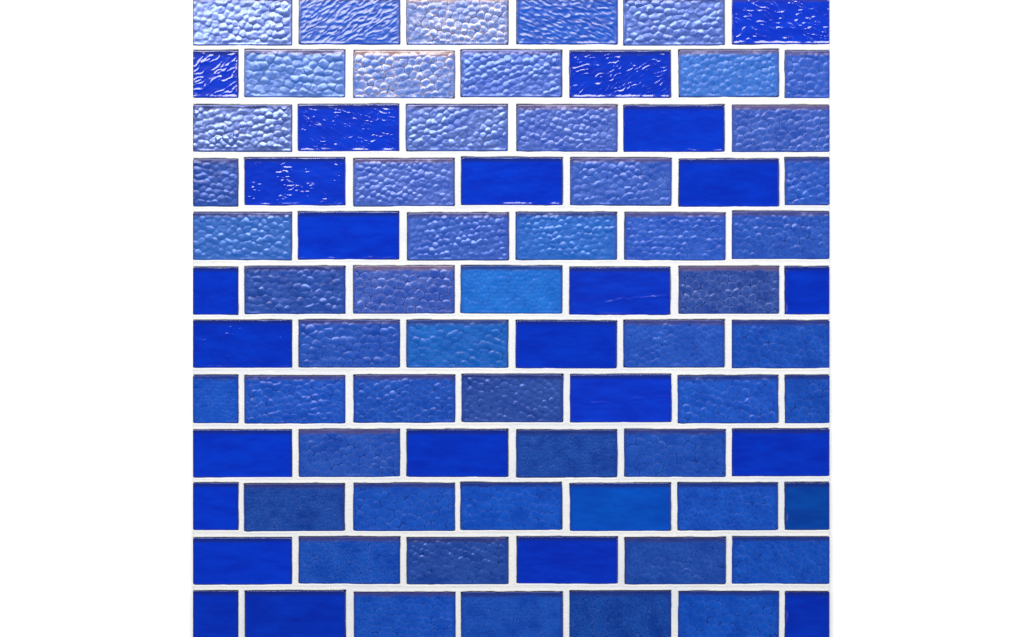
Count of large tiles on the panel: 66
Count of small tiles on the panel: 12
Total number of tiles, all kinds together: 78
